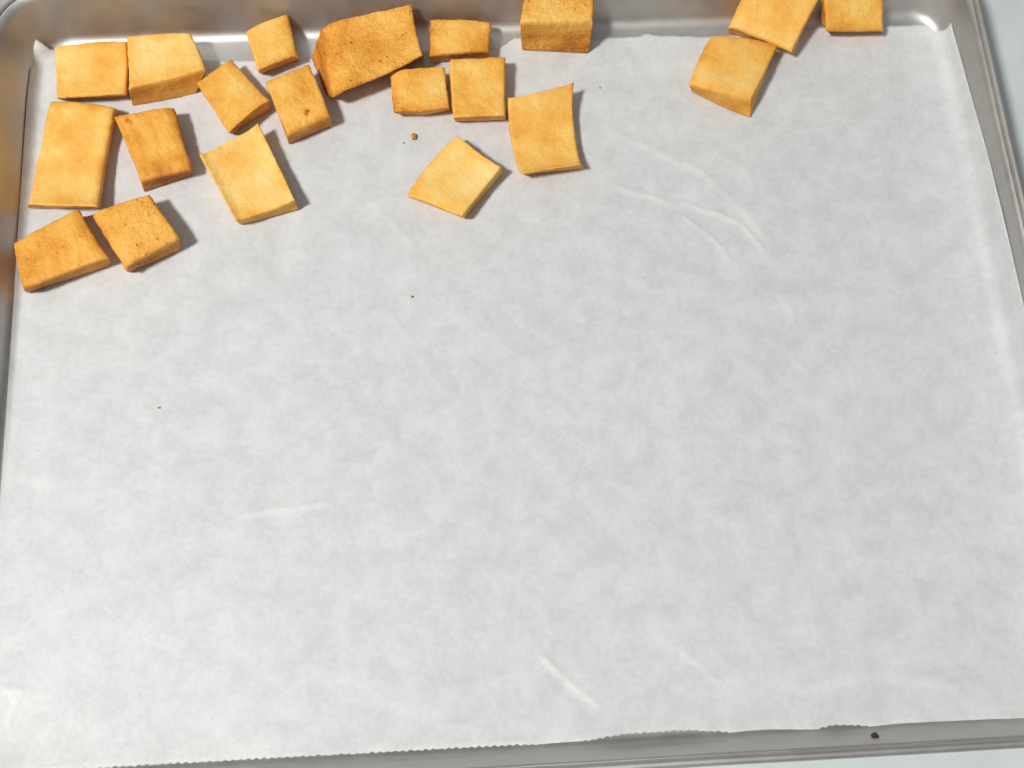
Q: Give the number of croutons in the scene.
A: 20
